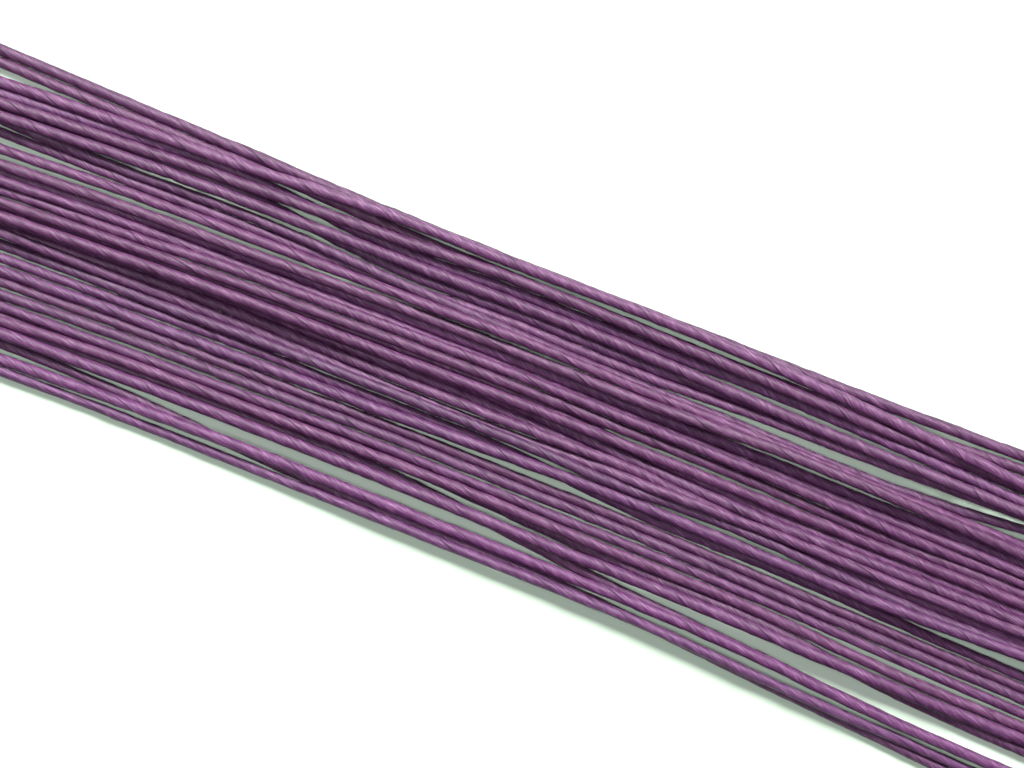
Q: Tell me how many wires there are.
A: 34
